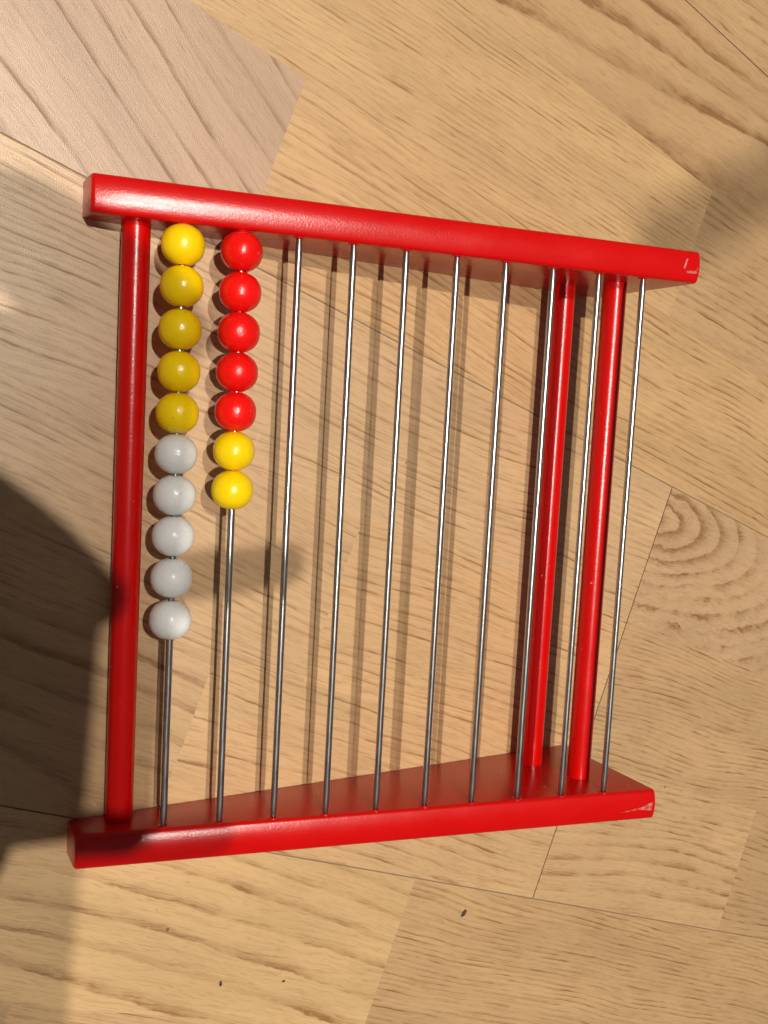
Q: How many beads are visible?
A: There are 17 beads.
